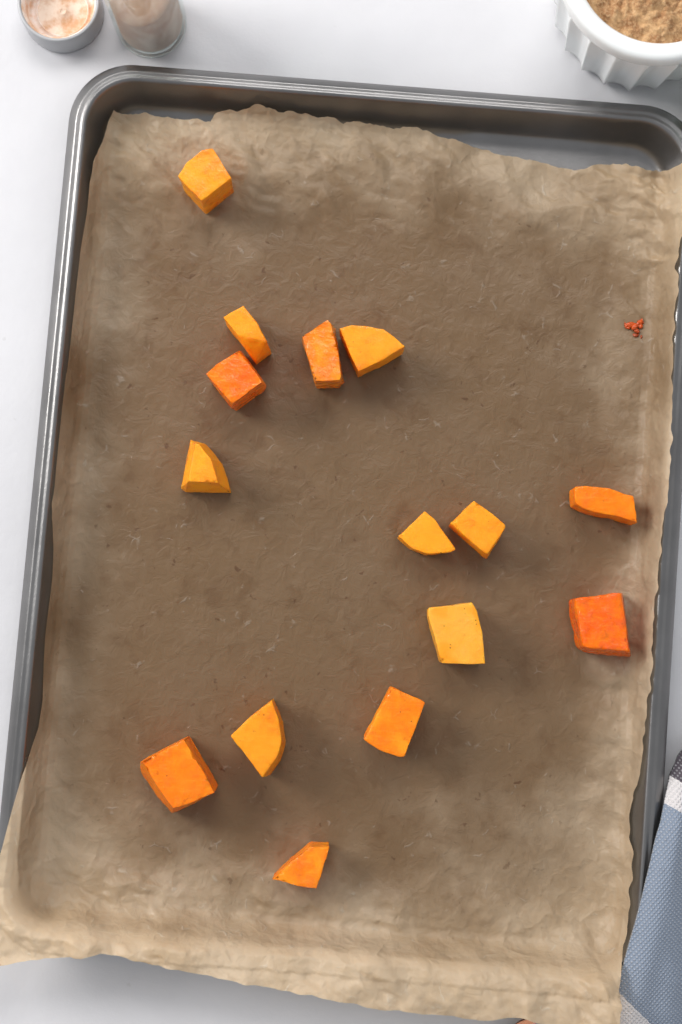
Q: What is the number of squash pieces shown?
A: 15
